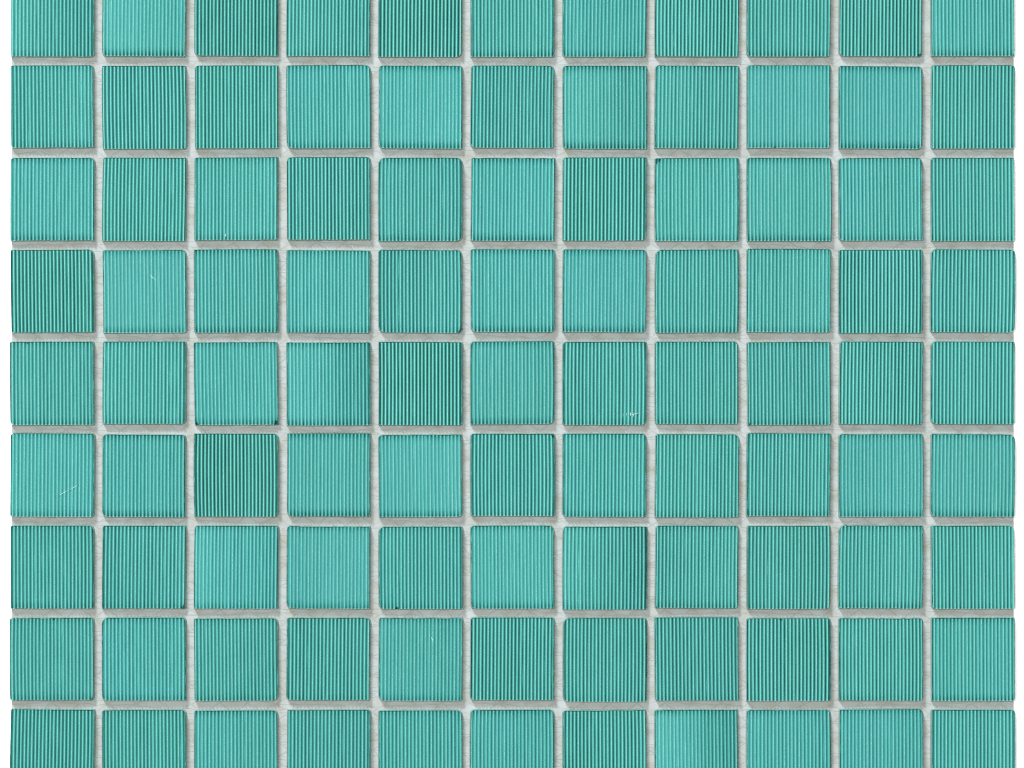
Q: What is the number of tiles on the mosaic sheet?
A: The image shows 99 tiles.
